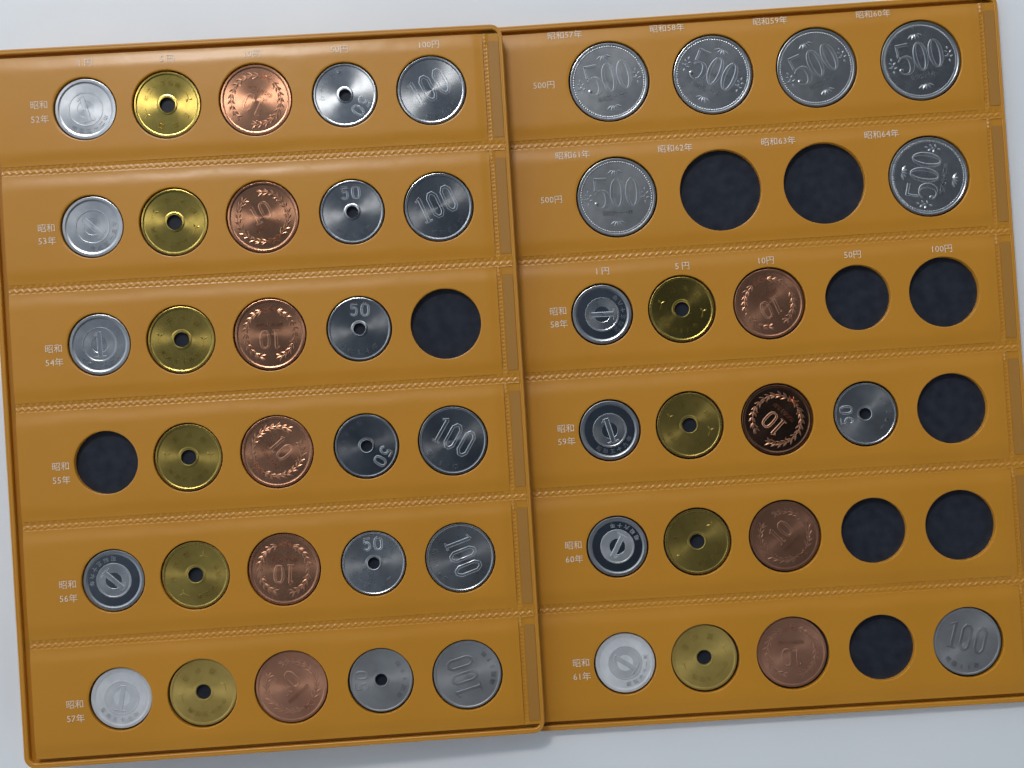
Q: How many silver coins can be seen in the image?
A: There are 28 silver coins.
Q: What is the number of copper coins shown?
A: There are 10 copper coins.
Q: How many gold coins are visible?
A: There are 10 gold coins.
